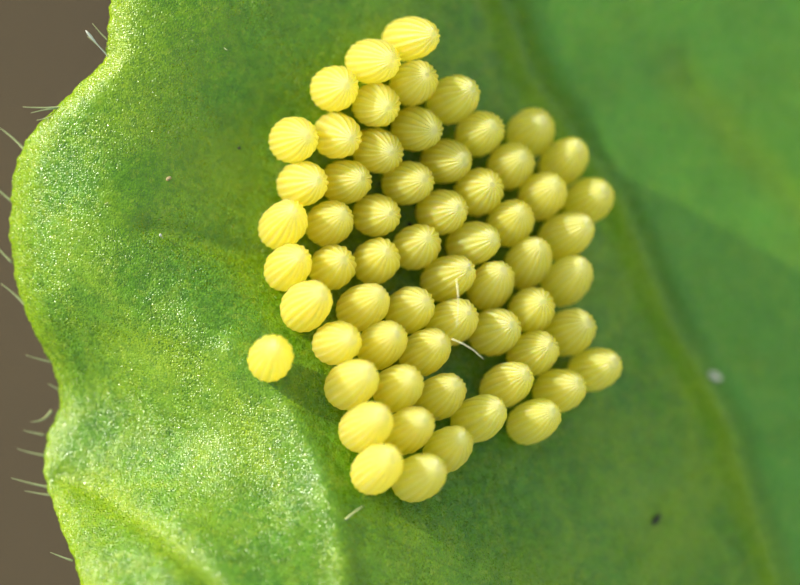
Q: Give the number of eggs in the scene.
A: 61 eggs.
